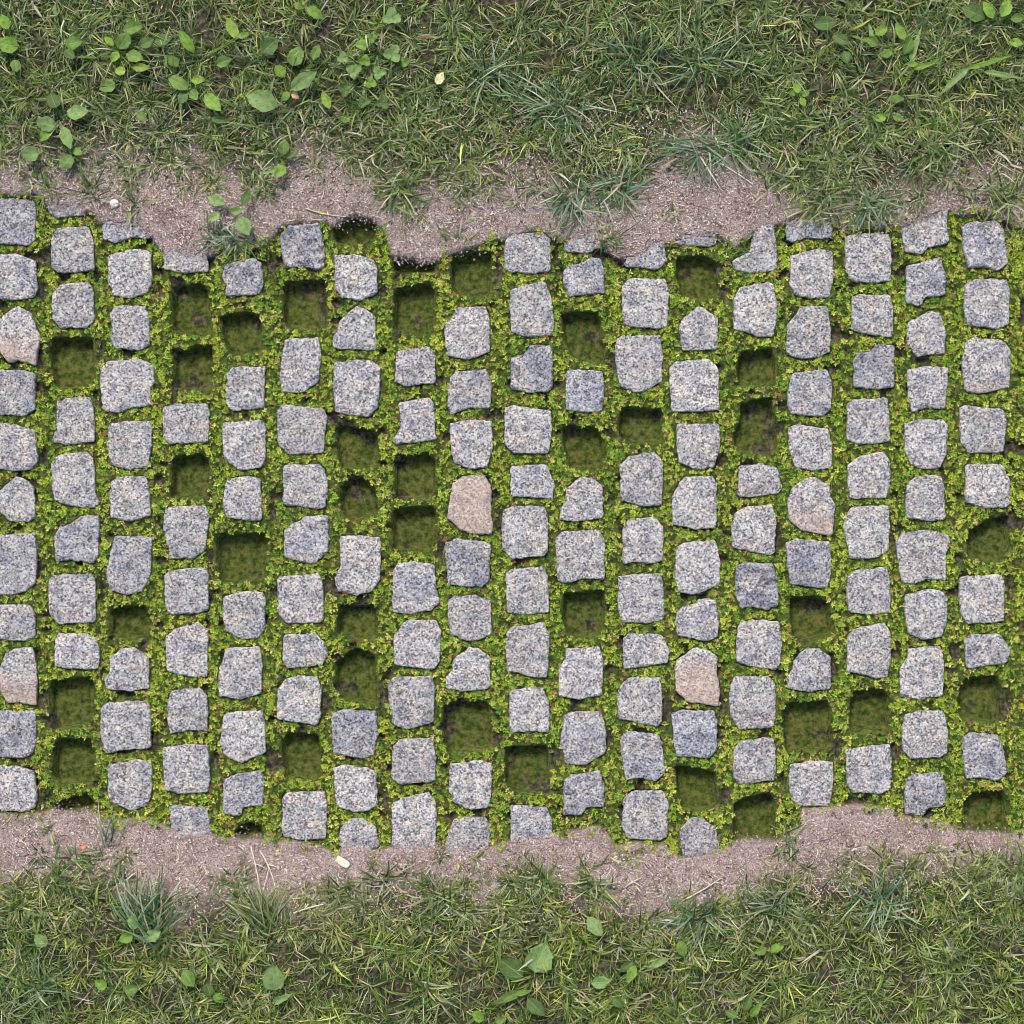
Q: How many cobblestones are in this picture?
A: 160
